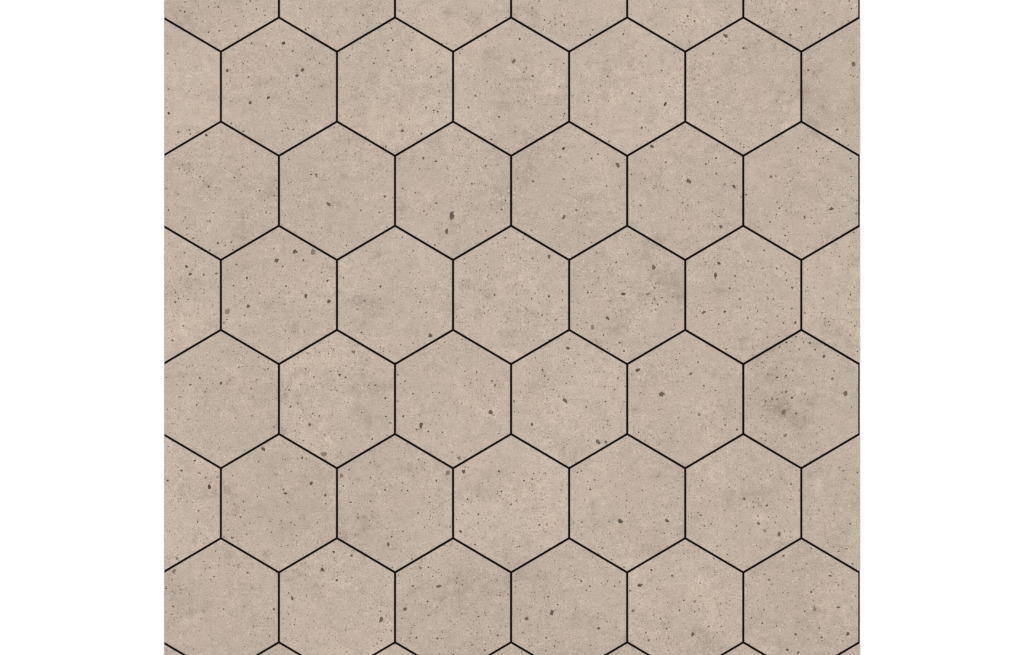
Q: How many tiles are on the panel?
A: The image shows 52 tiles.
